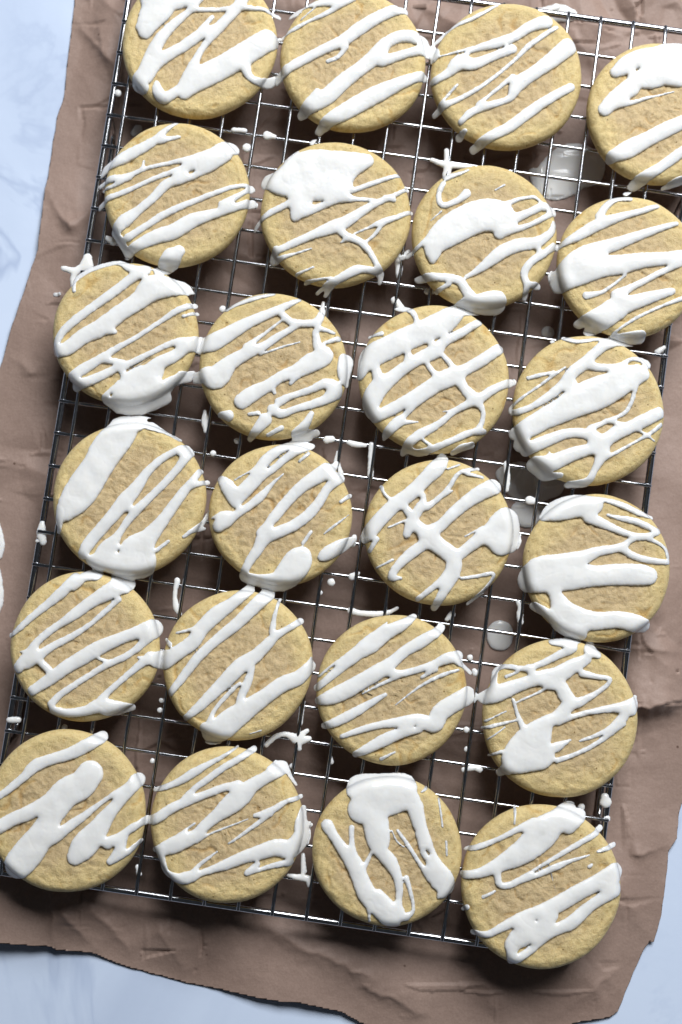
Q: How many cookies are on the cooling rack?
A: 24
